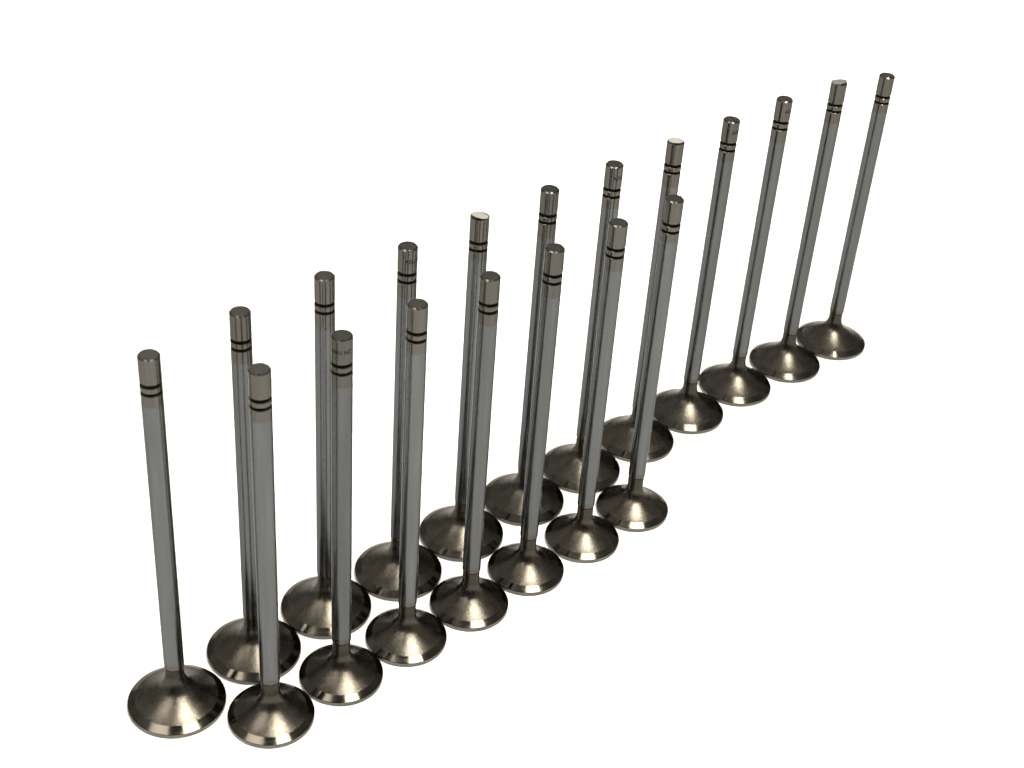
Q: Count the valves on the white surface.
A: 19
